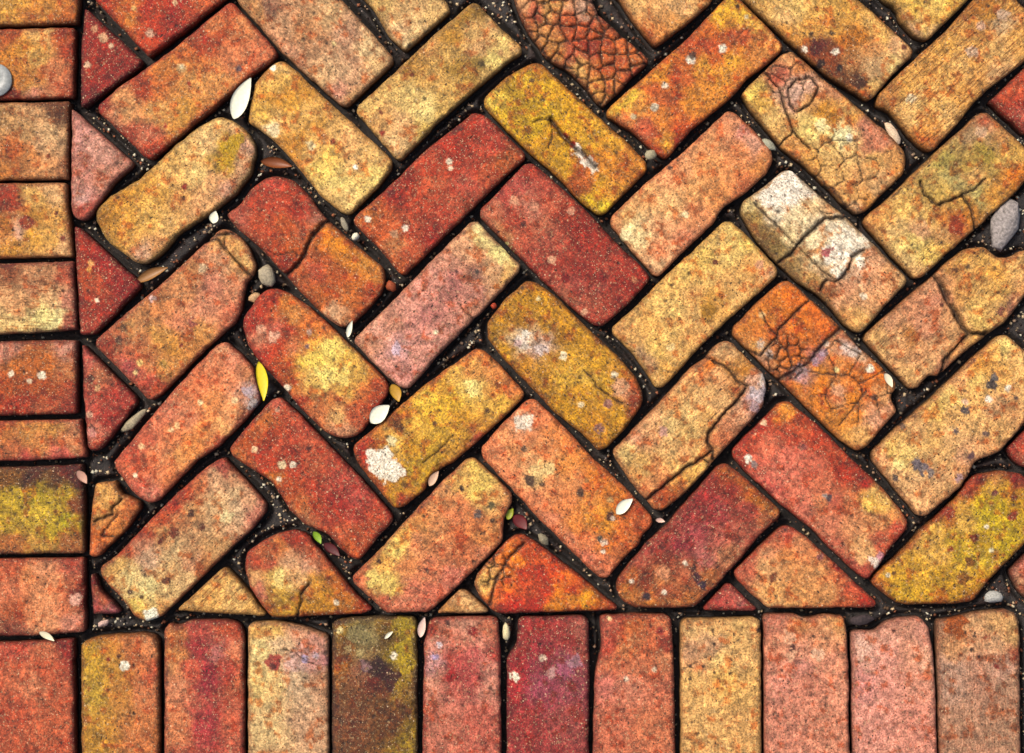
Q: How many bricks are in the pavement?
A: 75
